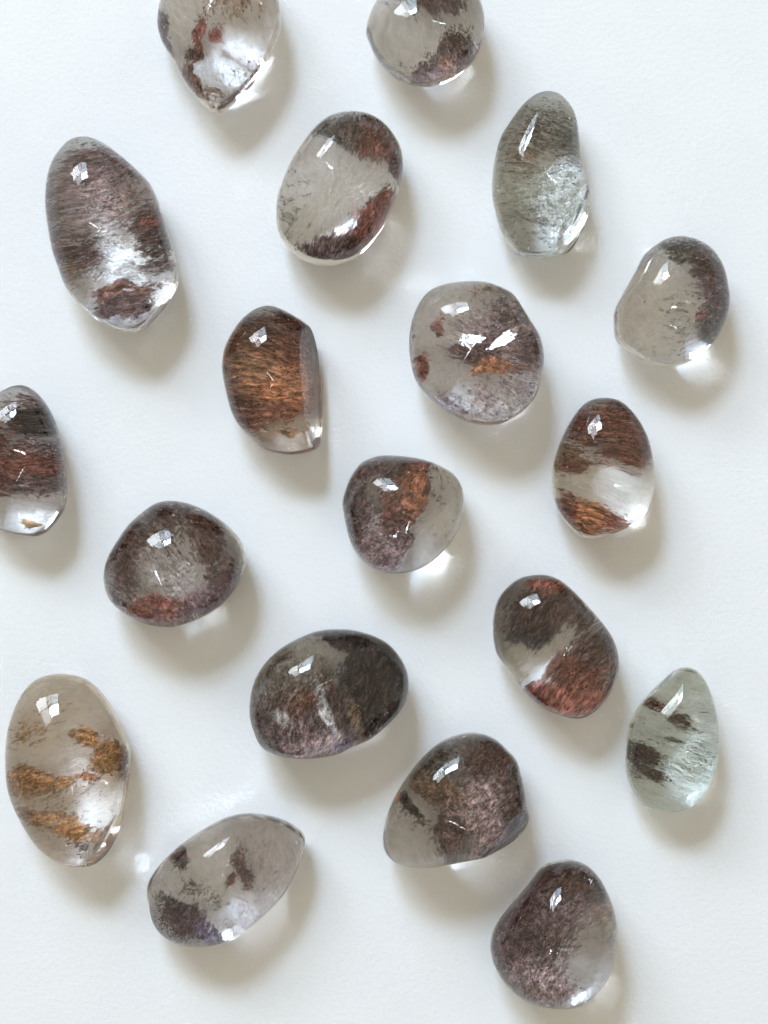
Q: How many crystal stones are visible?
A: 19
